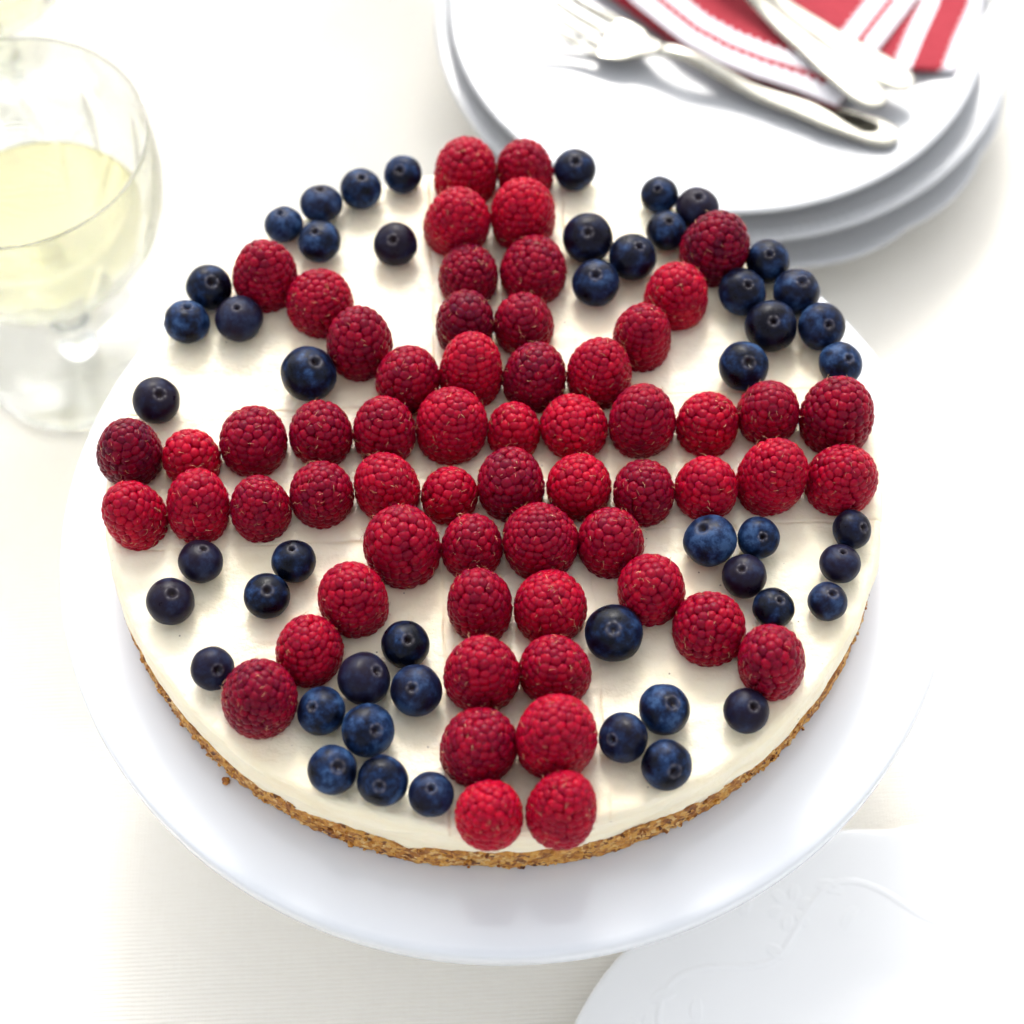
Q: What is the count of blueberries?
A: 50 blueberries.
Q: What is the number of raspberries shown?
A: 60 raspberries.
